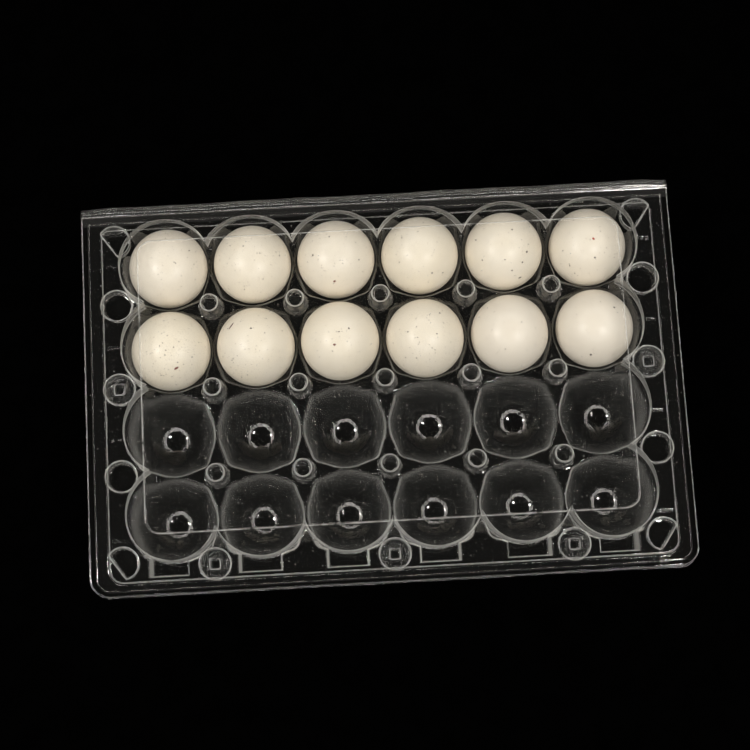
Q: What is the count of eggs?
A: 12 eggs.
